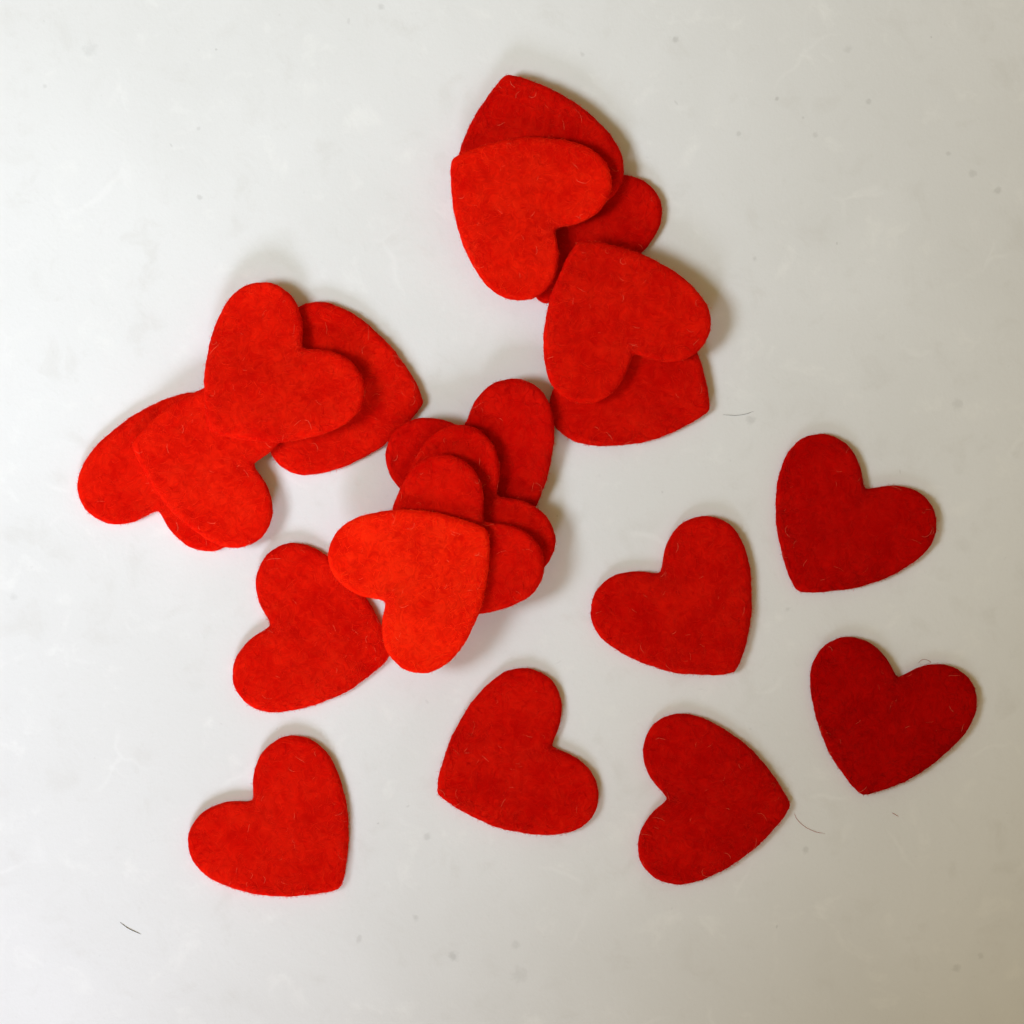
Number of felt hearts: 20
